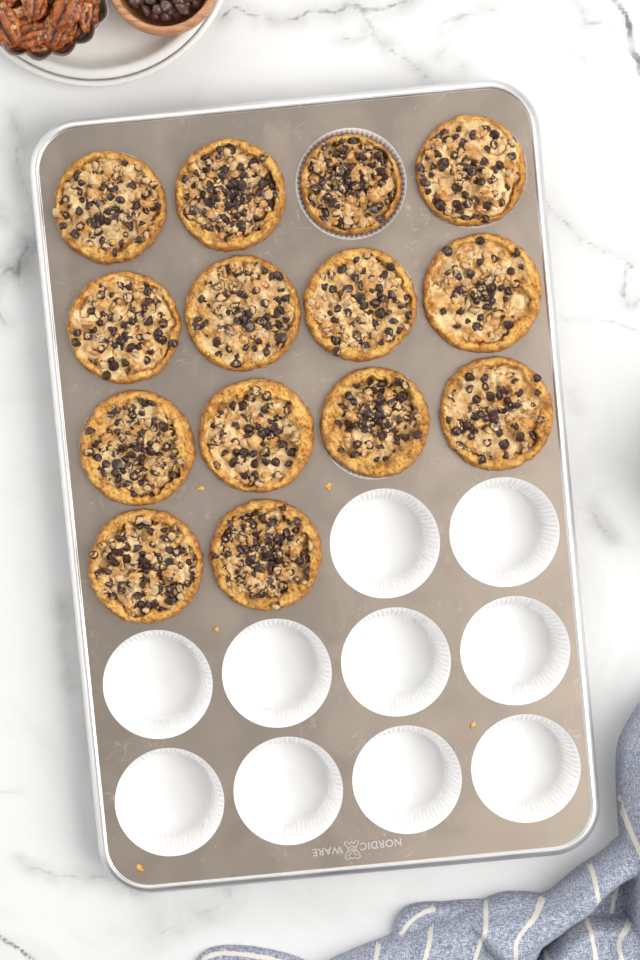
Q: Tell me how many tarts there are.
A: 14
